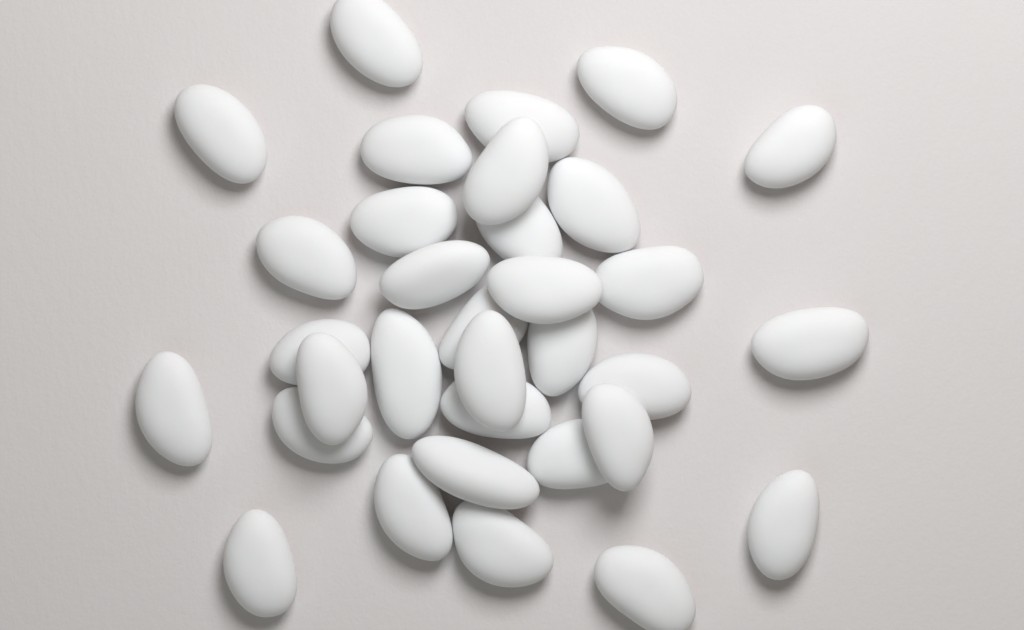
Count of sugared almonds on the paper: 33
